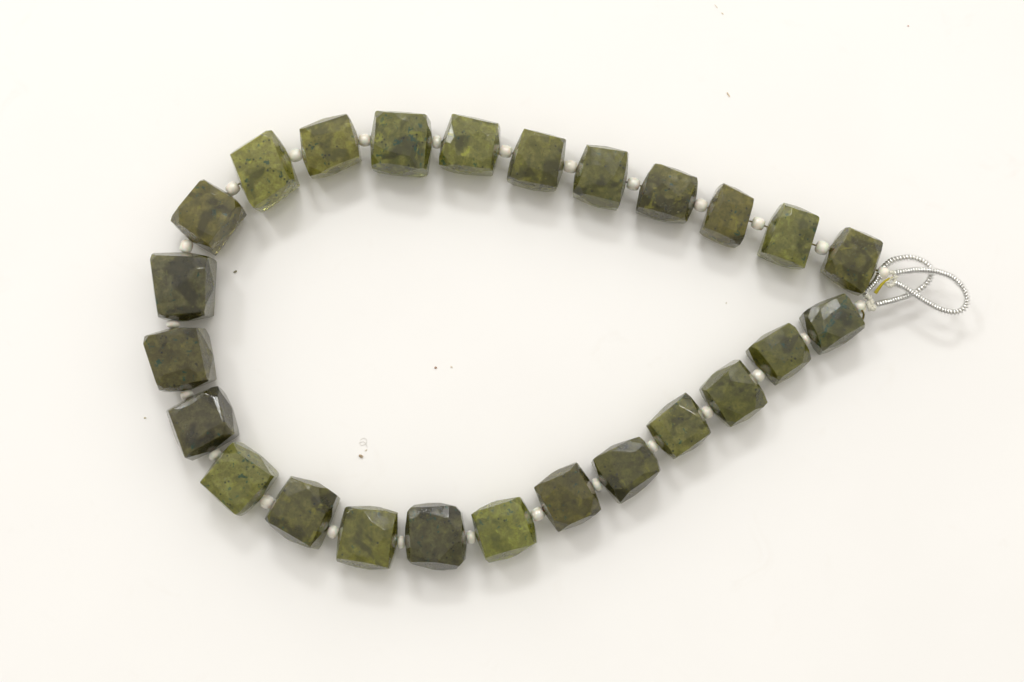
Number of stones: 25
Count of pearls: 26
